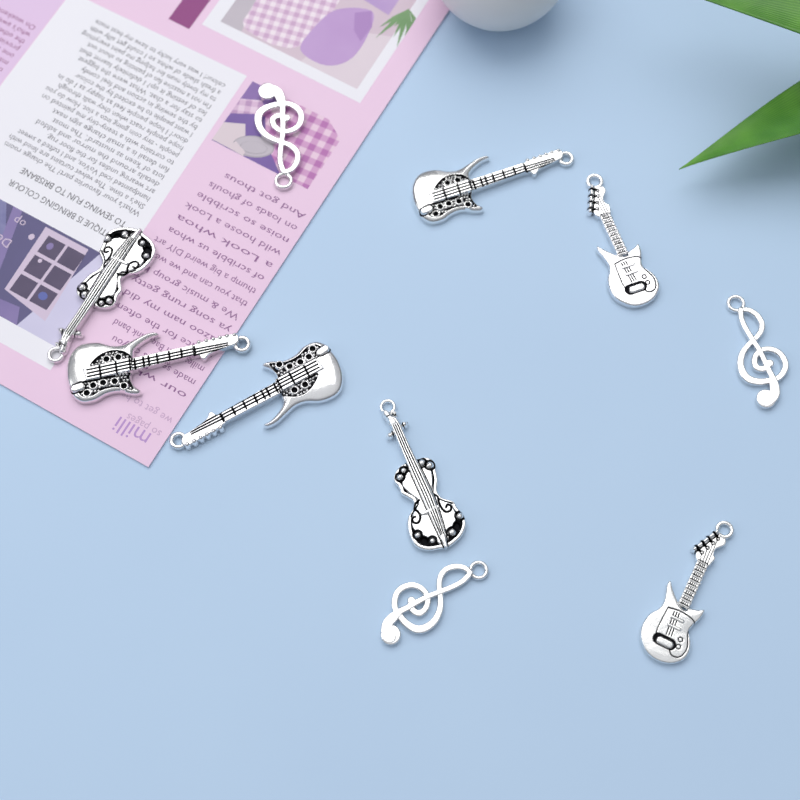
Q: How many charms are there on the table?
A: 10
